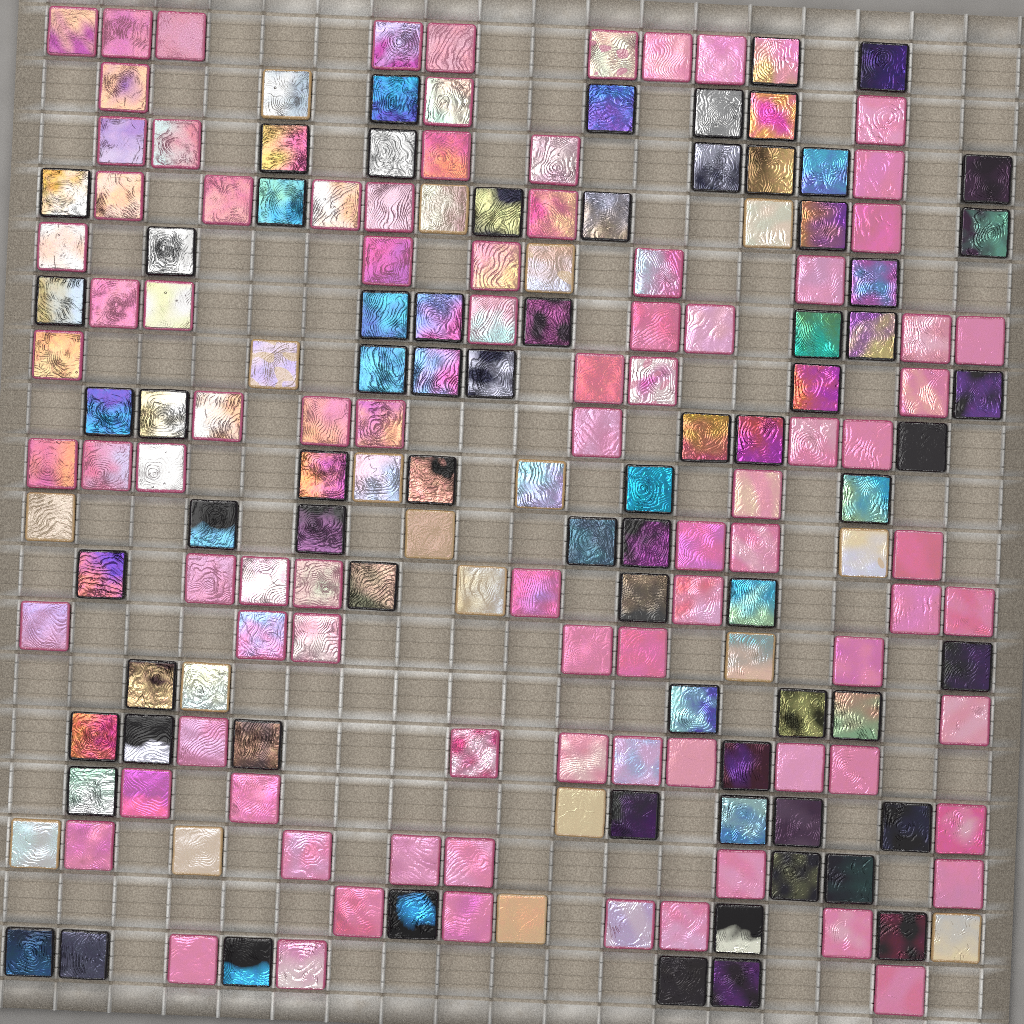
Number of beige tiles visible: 18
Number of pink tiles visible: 89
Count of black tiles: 72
